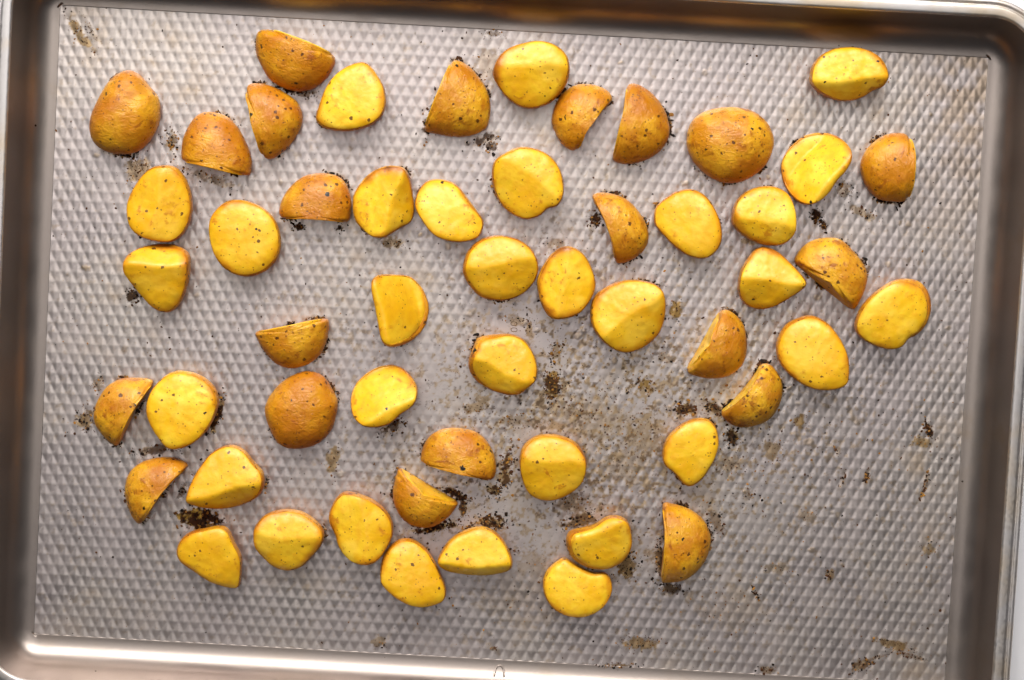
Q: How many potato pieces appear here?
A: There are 53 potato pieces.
